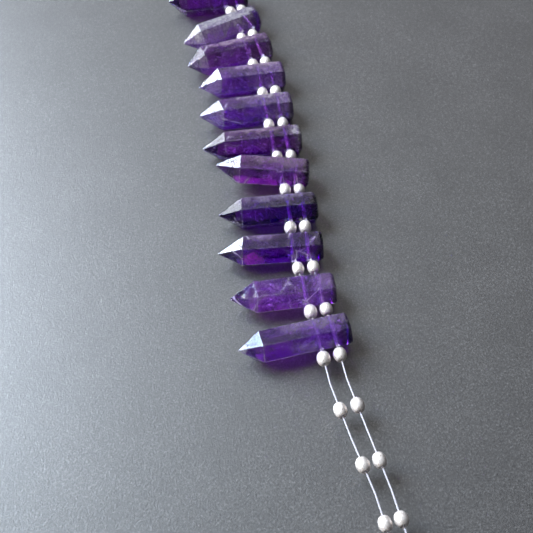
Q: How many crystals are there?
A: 11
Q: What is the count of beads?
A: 28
